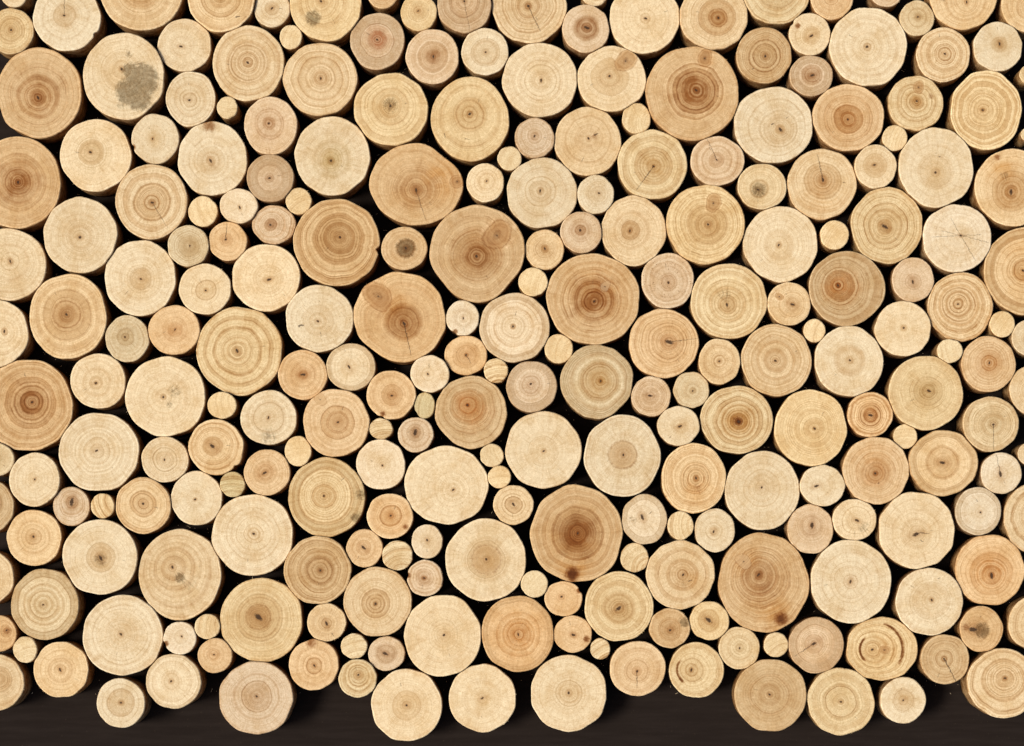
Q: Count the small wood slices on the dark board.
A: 147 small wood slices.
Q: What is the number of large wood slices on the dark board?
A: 104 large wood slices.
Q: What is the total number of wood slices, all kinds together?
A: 251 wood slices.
